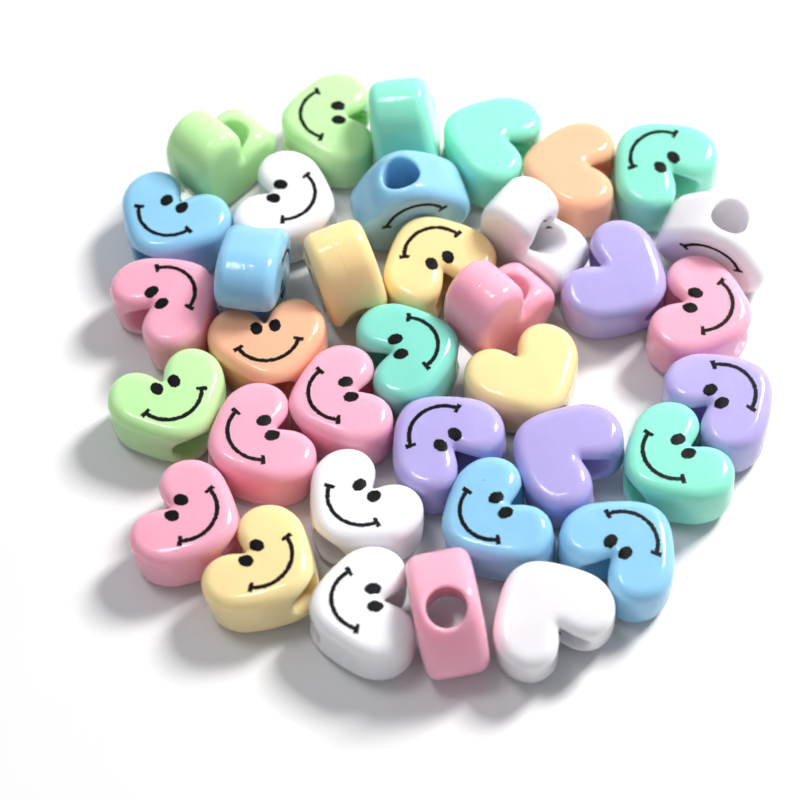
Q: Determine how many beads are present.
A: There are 36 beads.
